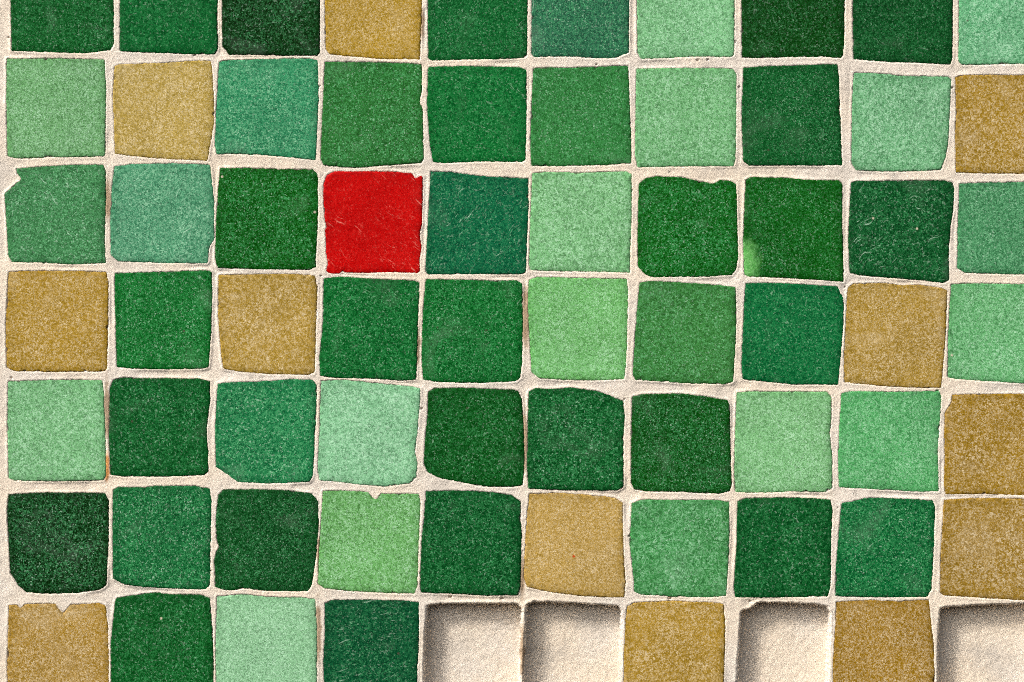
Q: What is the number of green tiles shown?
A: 53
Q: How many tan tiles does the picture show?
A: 12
